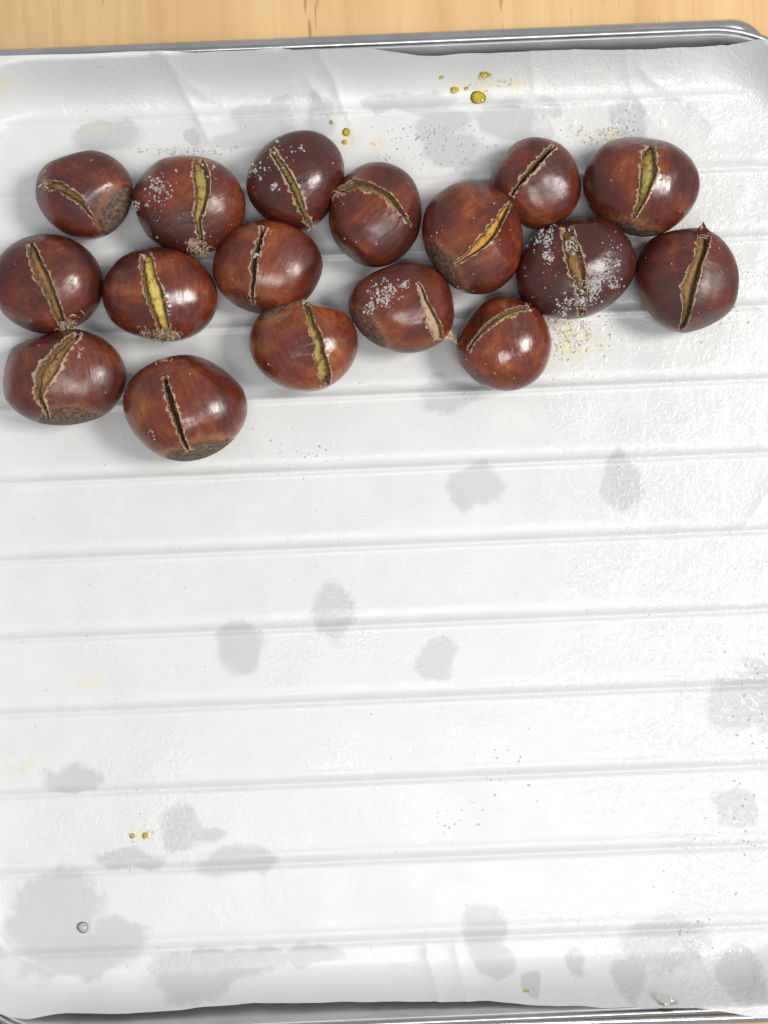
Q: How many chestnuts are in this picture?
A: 17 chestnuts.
